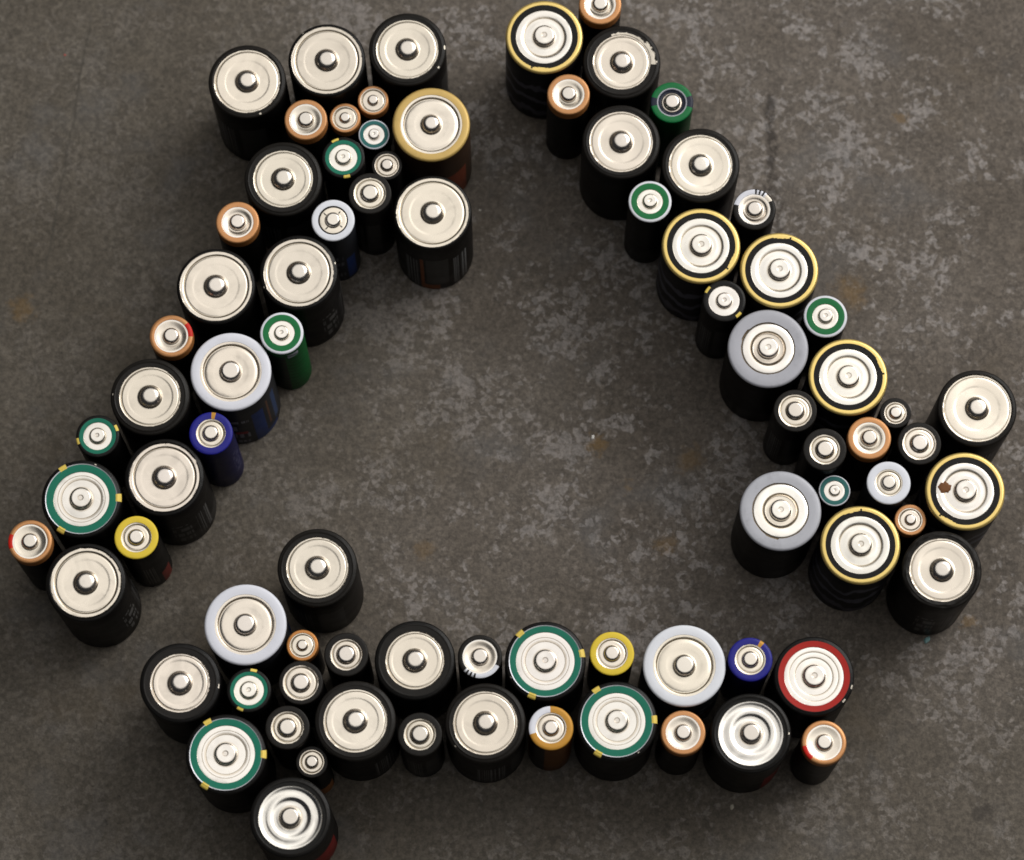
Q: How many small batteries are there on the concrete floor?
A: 43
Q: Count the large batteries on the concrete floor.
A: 39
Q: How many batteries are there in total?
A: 82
